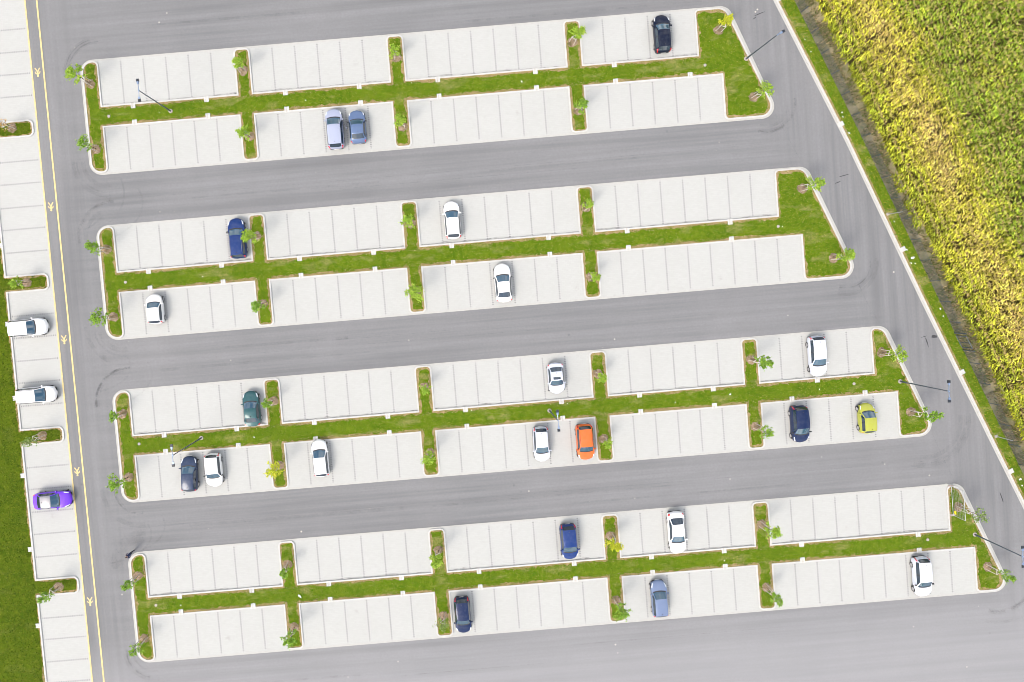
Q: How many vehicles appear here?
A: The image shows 25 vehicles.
